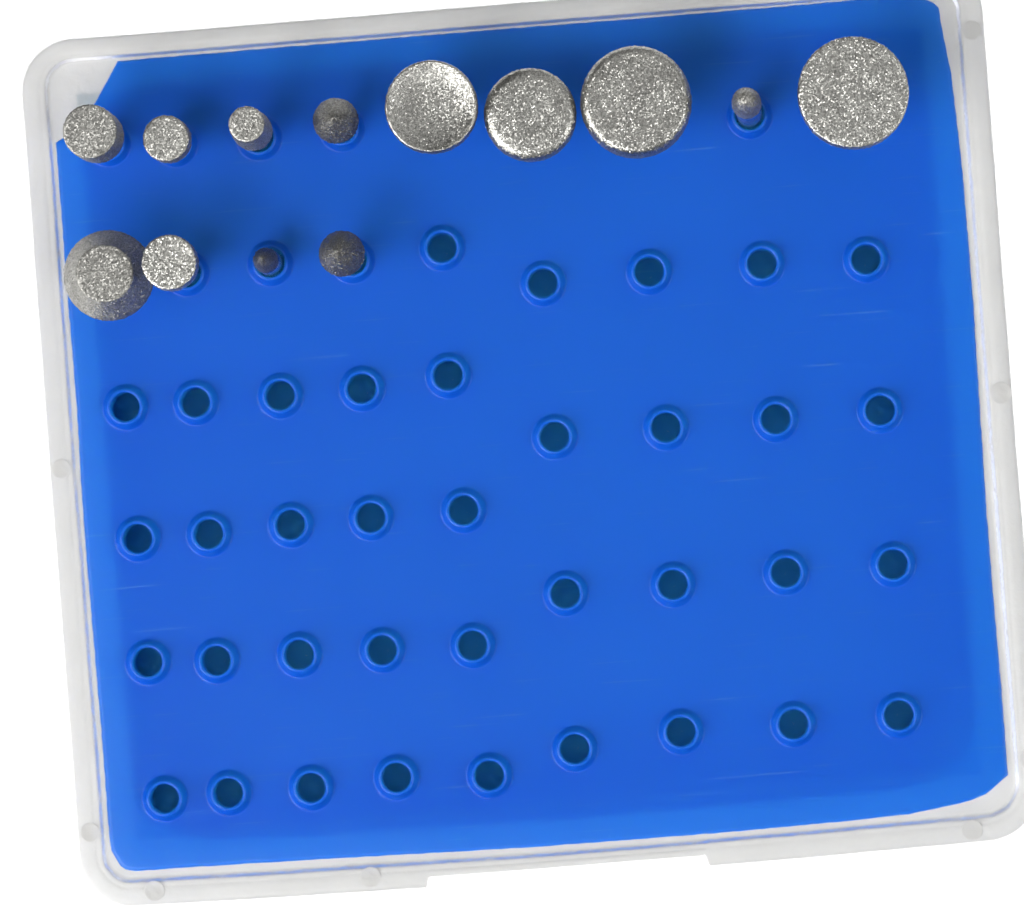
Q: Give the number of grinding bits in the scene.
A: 13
